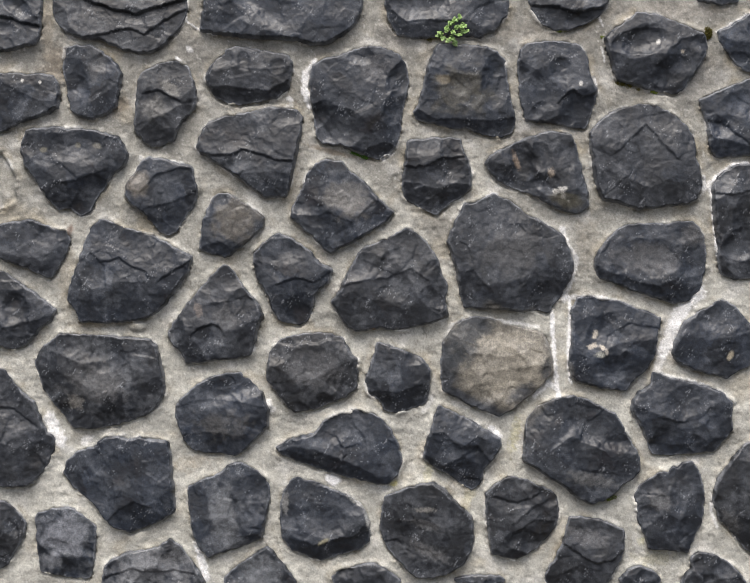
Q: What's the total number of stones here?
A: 61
